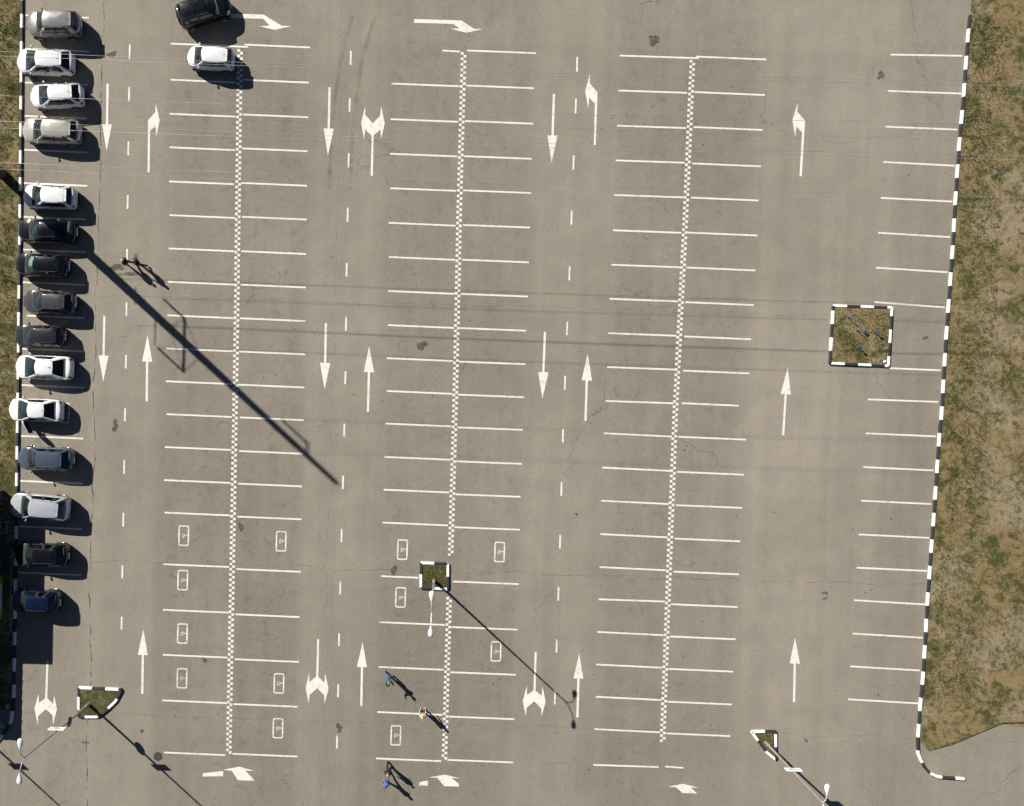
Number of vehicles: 17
